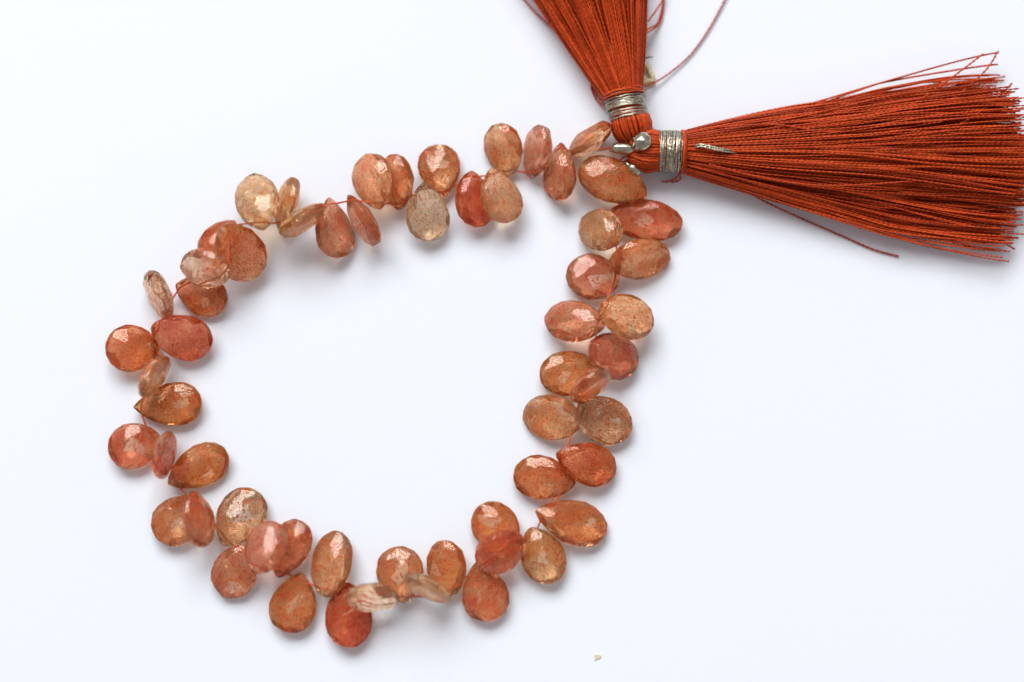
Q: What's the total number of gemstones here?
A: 59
